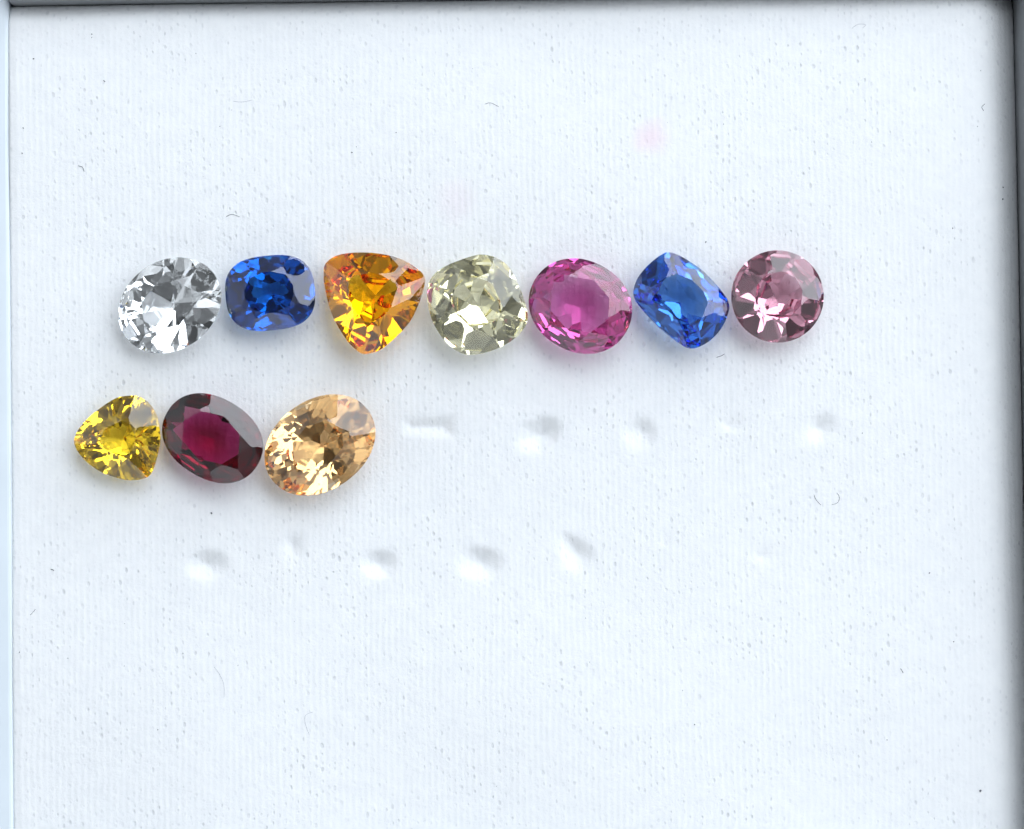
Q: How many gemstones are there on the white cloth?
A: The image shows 10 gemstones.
